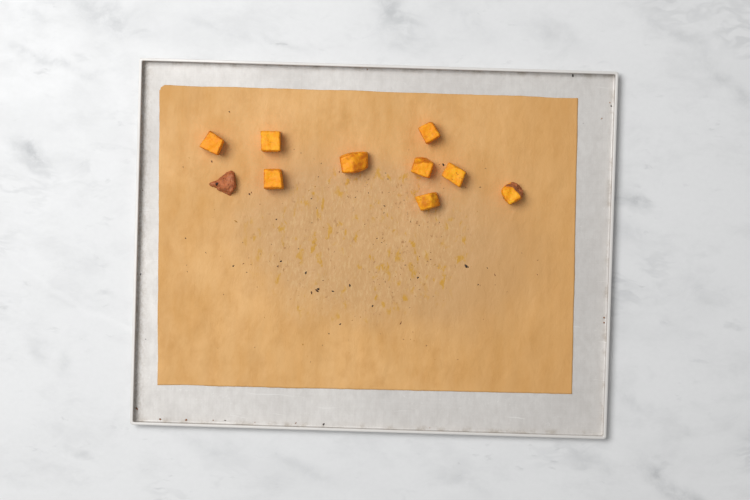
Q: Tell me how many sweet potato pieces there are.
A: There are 10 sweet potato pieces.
